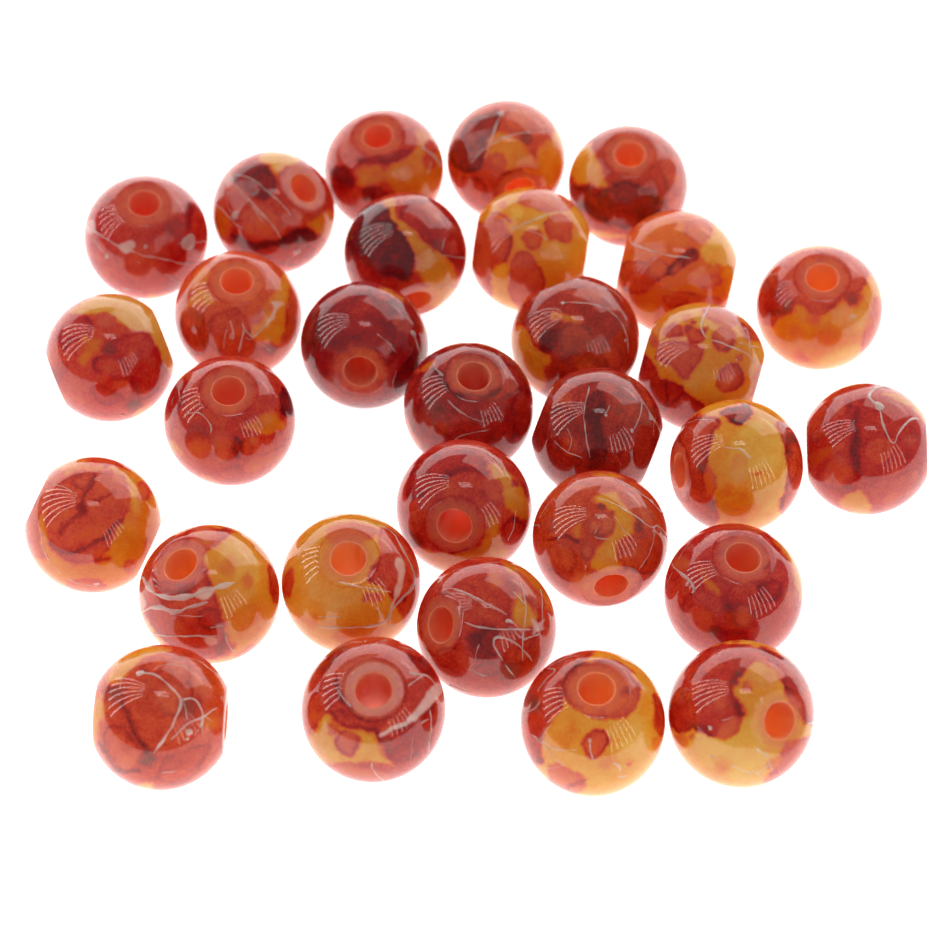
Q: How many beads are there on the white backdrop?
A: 30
